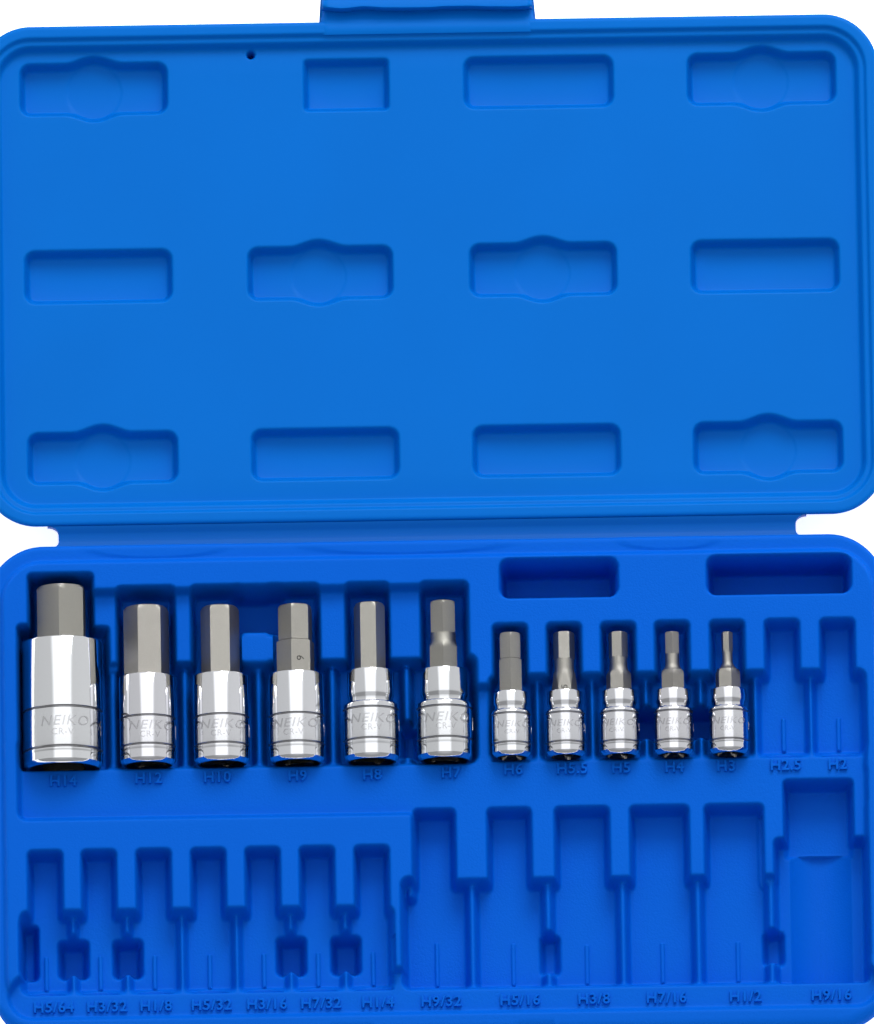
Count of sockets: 11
